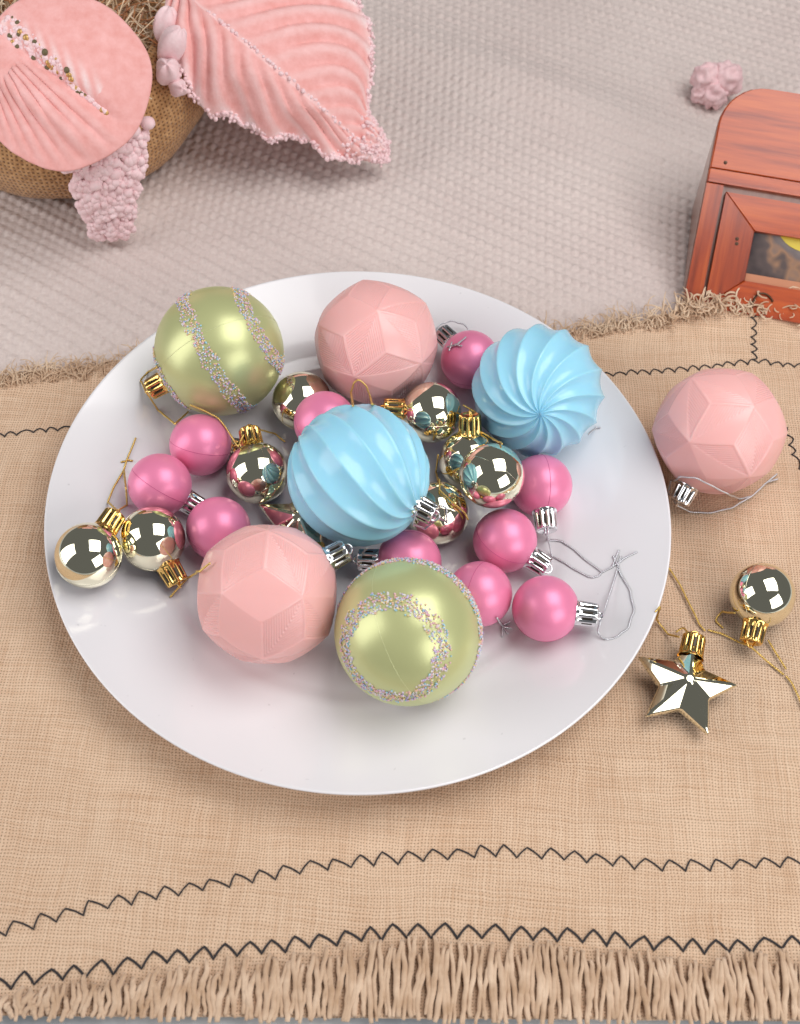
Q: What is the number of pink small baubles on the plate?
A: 10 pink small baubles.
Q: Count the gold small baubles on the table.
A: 9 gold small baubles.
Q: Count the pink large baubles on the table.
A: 3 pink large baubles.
